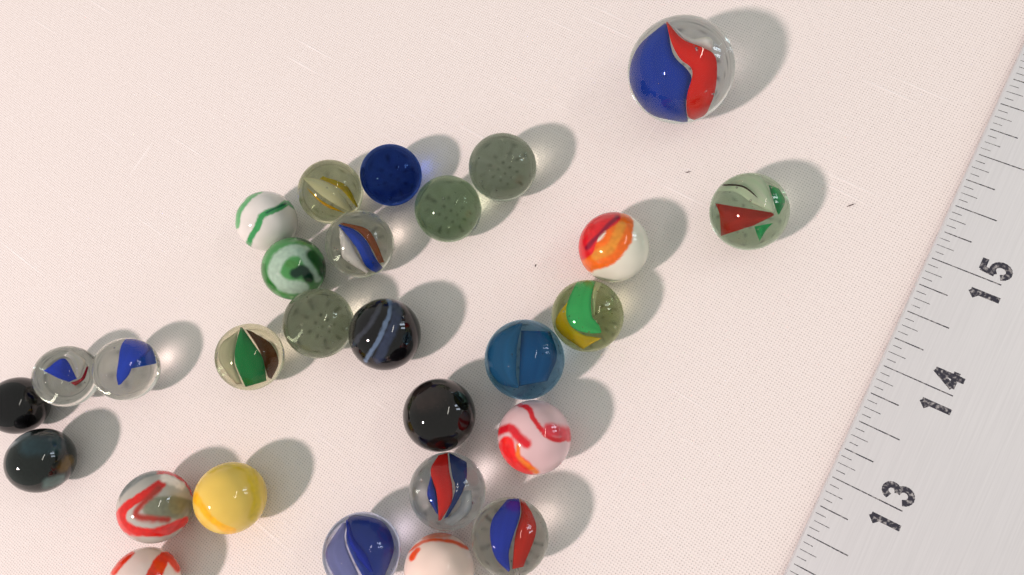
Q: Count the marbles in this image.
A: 28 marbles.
